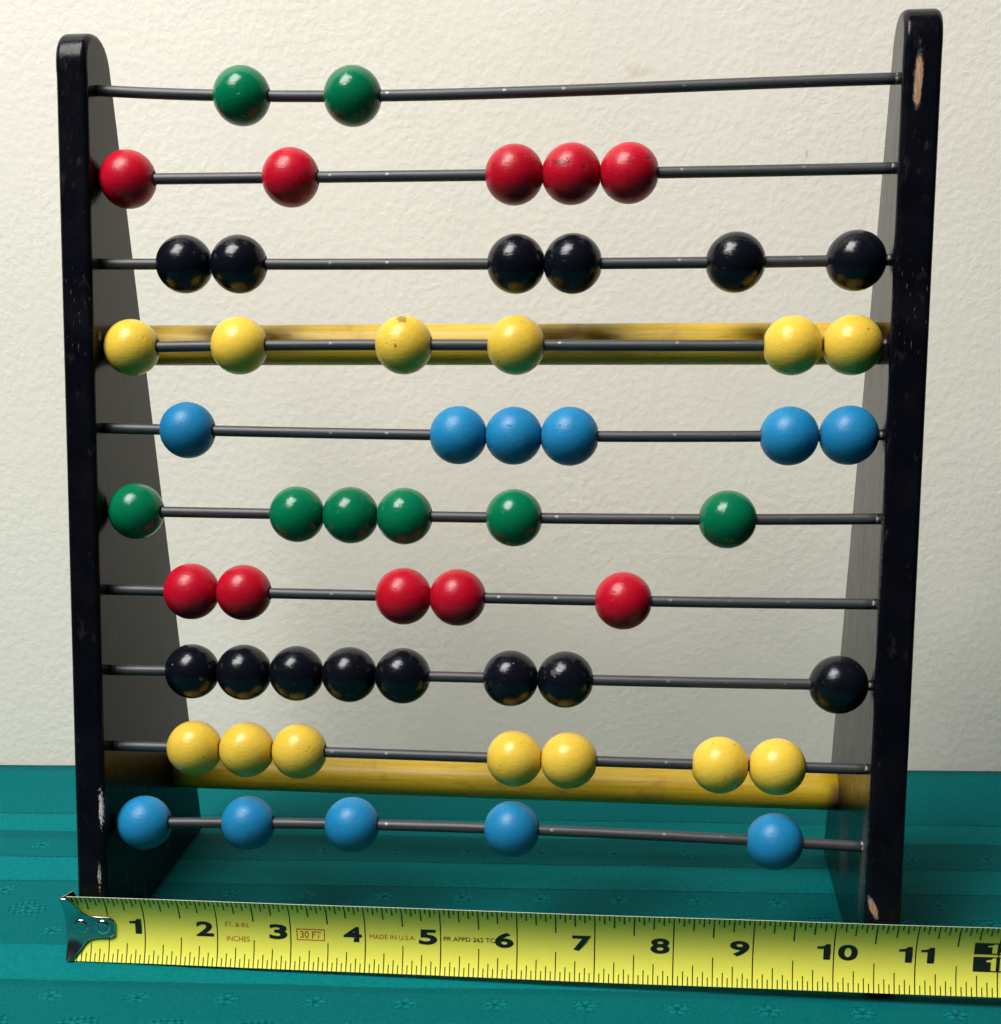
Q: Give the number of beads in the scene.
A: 56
